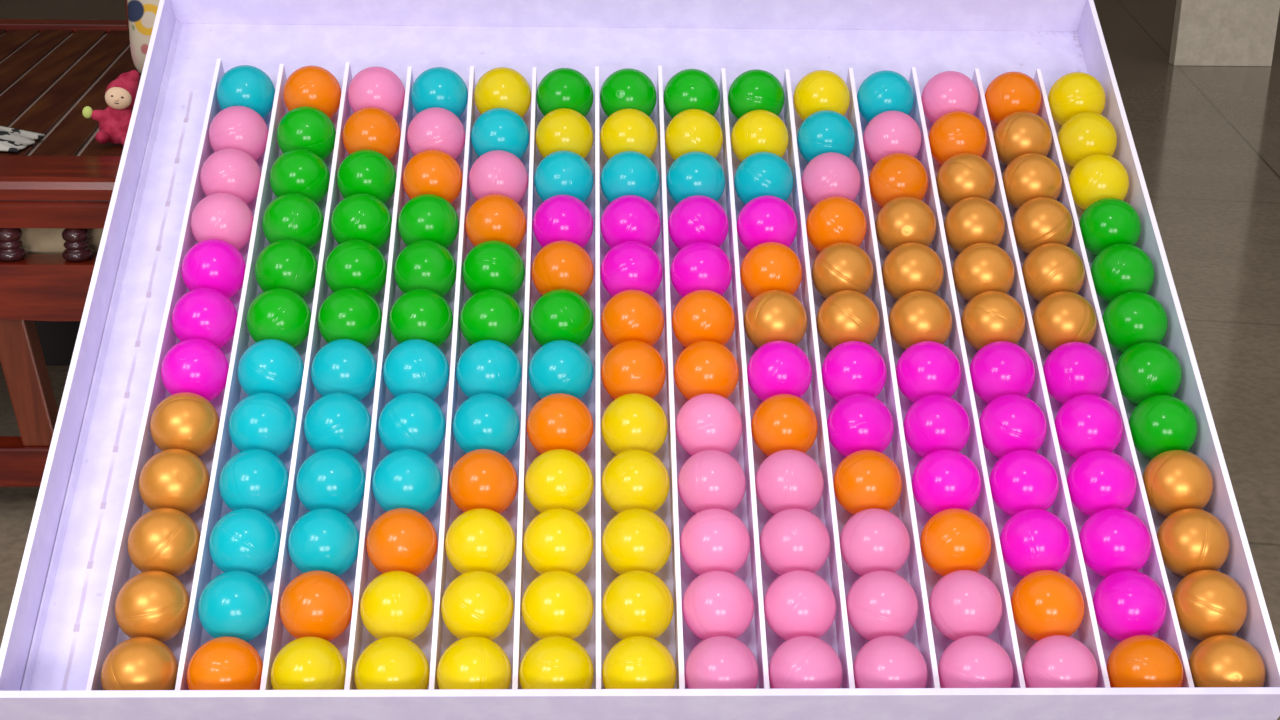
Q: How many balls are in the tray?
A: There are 168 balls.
